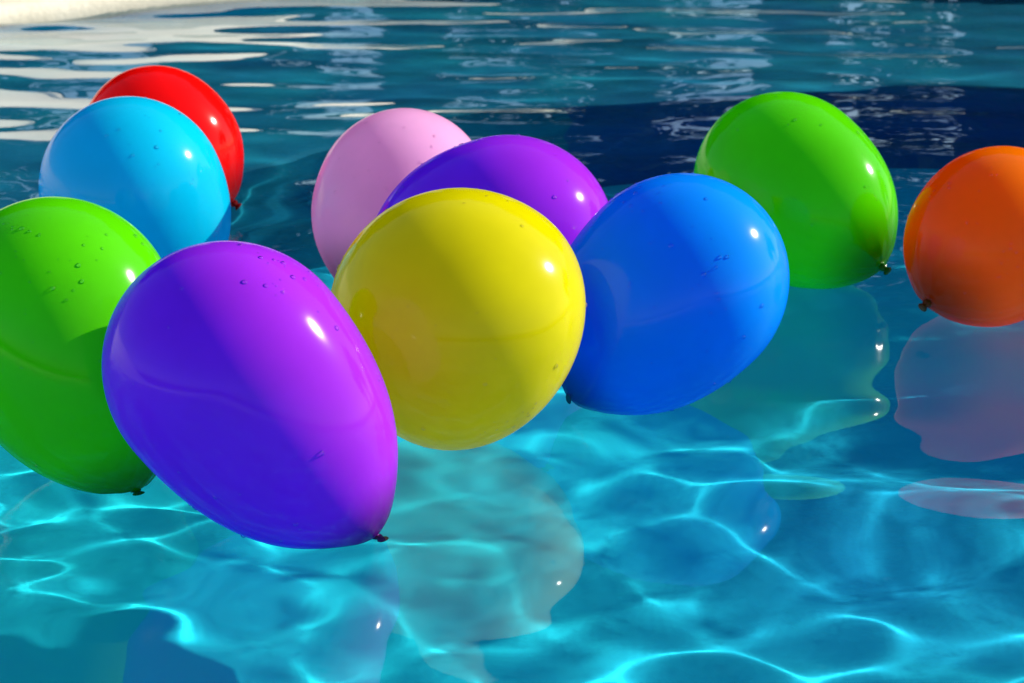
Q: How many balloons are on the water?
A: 10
